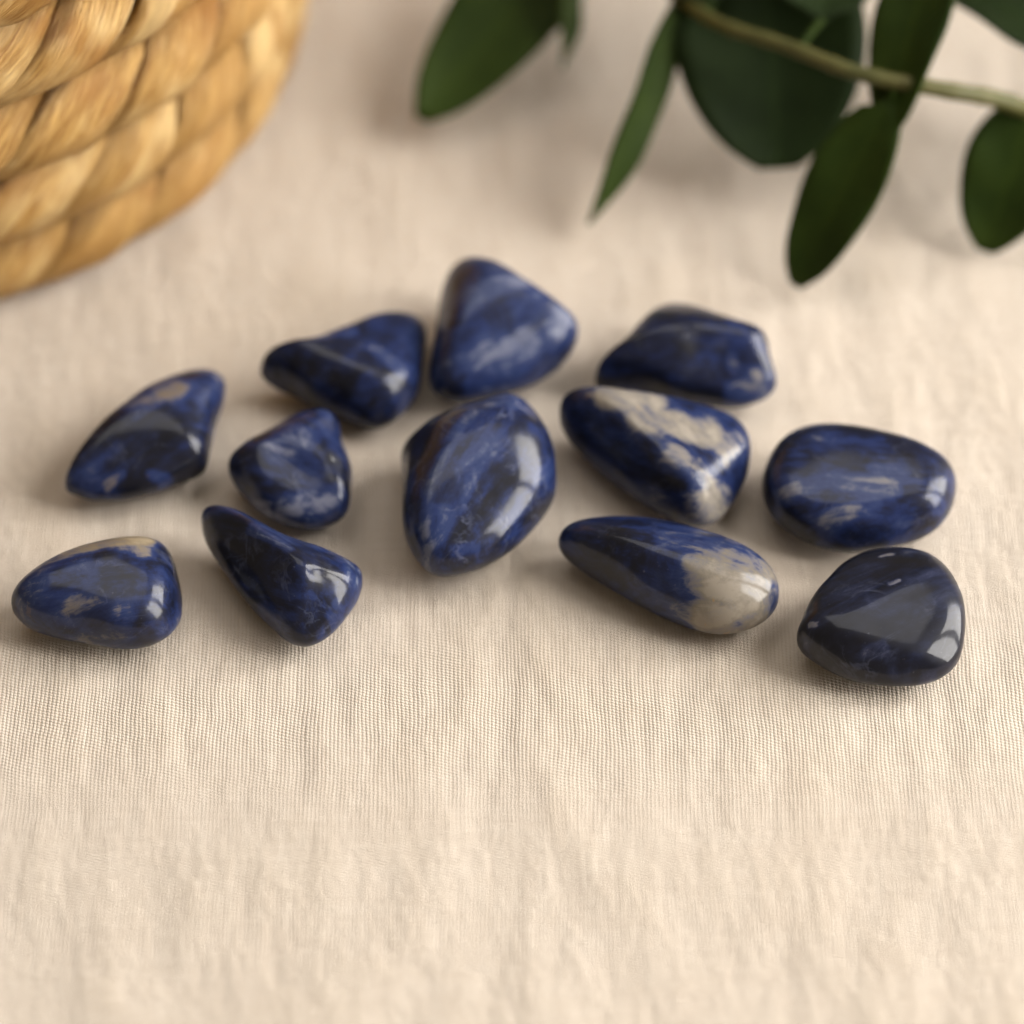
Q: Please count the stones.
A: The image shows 12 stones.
